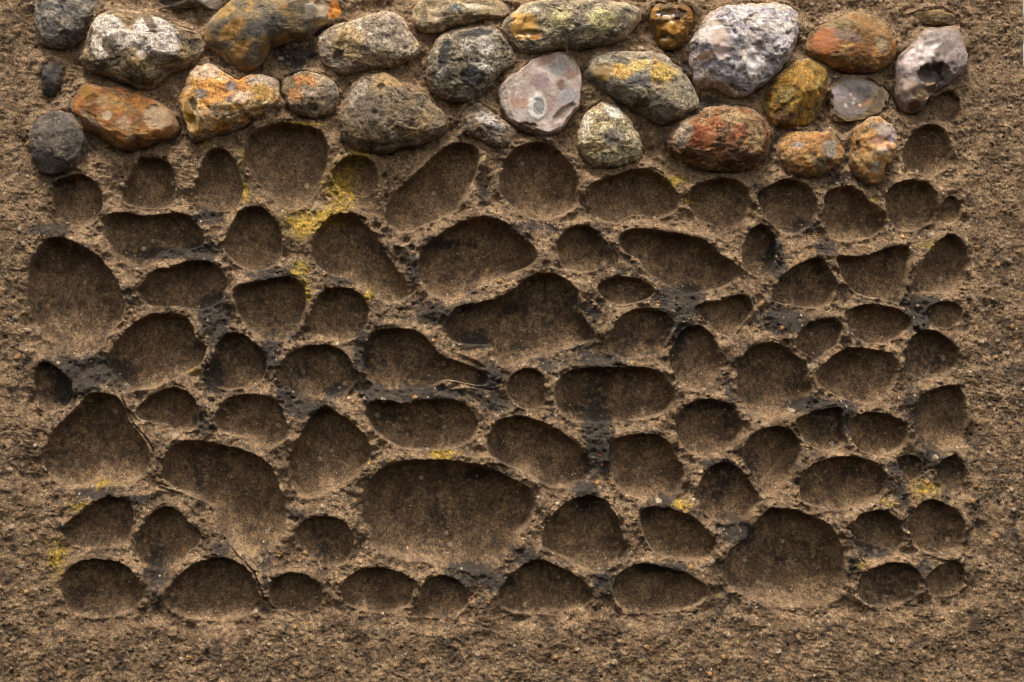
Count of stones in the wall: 28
